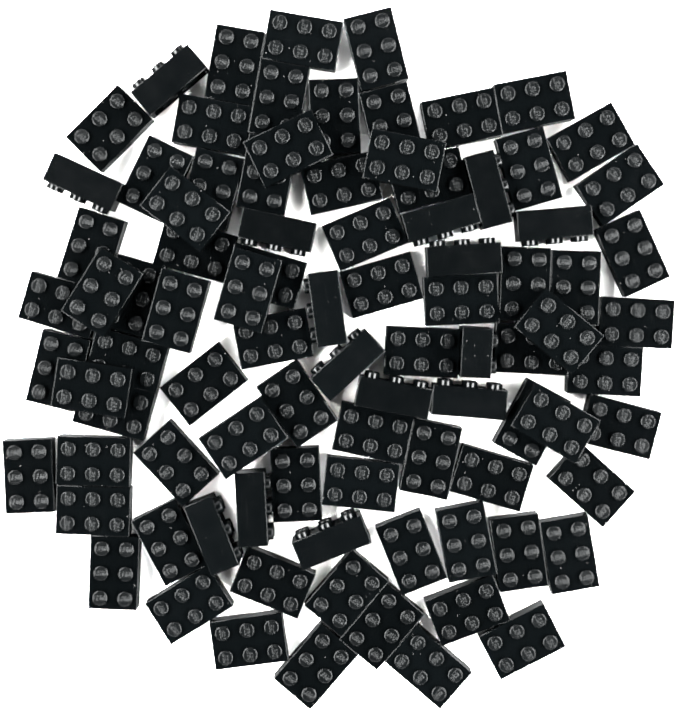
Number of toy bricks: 91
